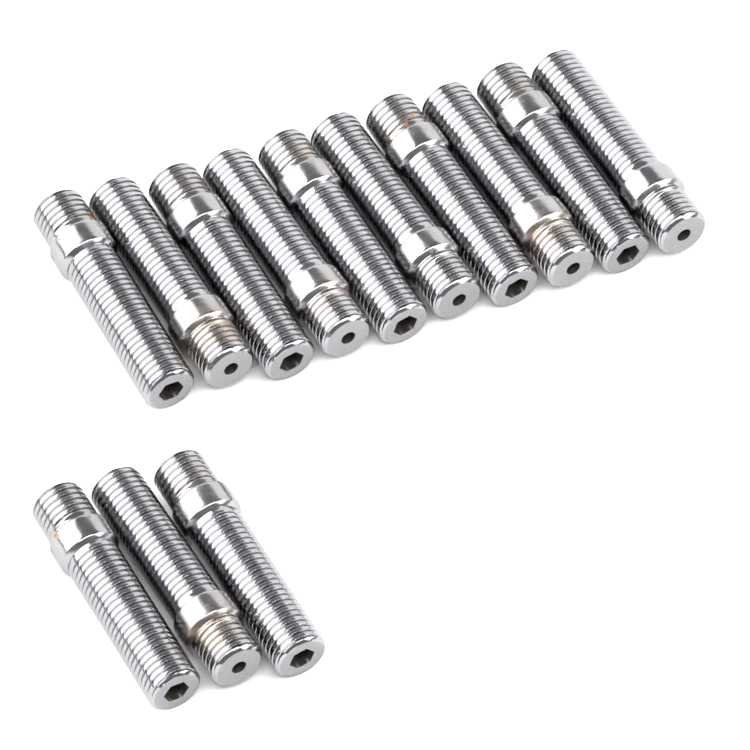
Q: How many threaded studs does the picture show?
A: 13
